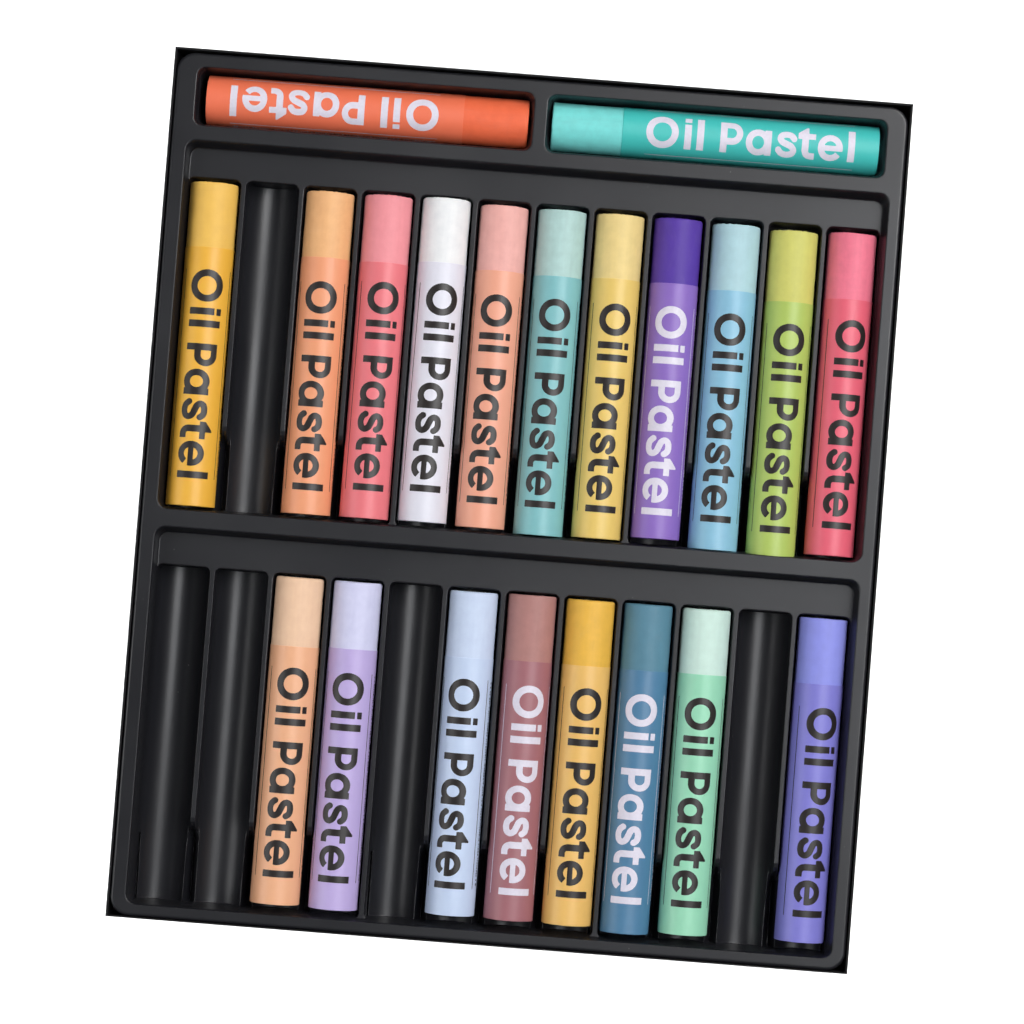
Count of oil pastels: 21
